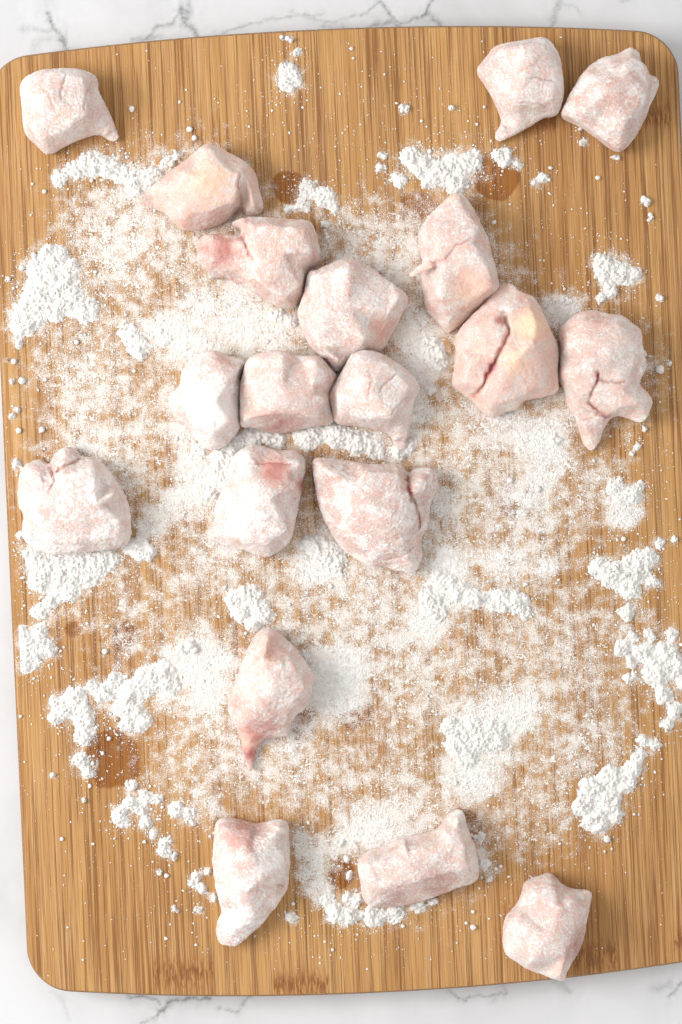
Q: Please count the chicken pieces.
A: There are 19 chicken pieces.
